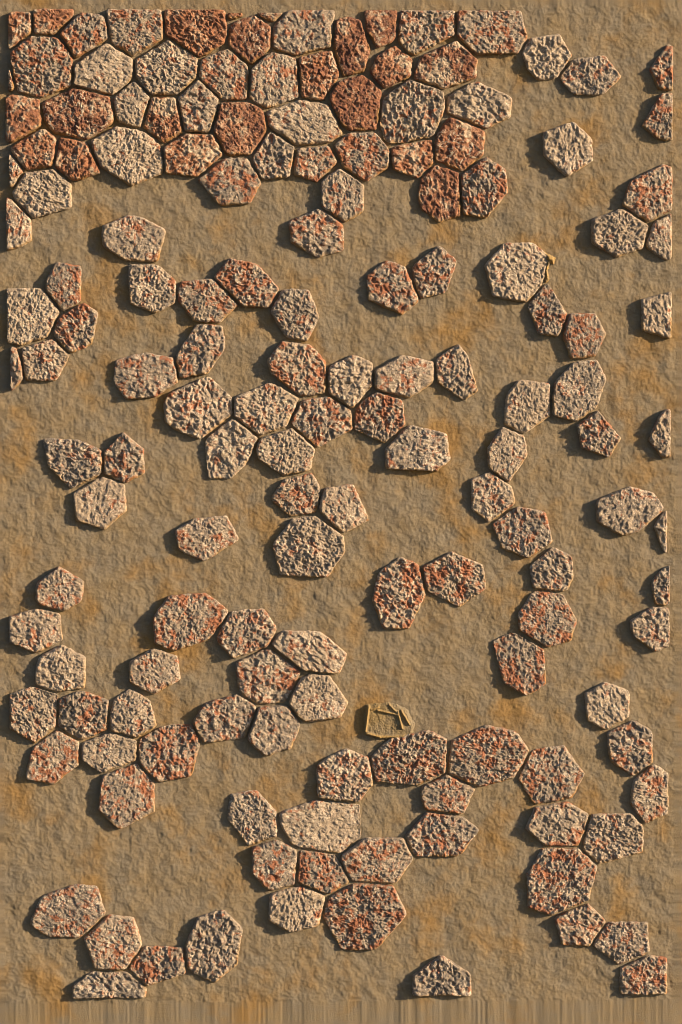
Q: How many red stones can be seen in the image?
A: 23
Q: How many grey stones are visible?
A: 132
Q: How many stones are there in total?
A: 155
